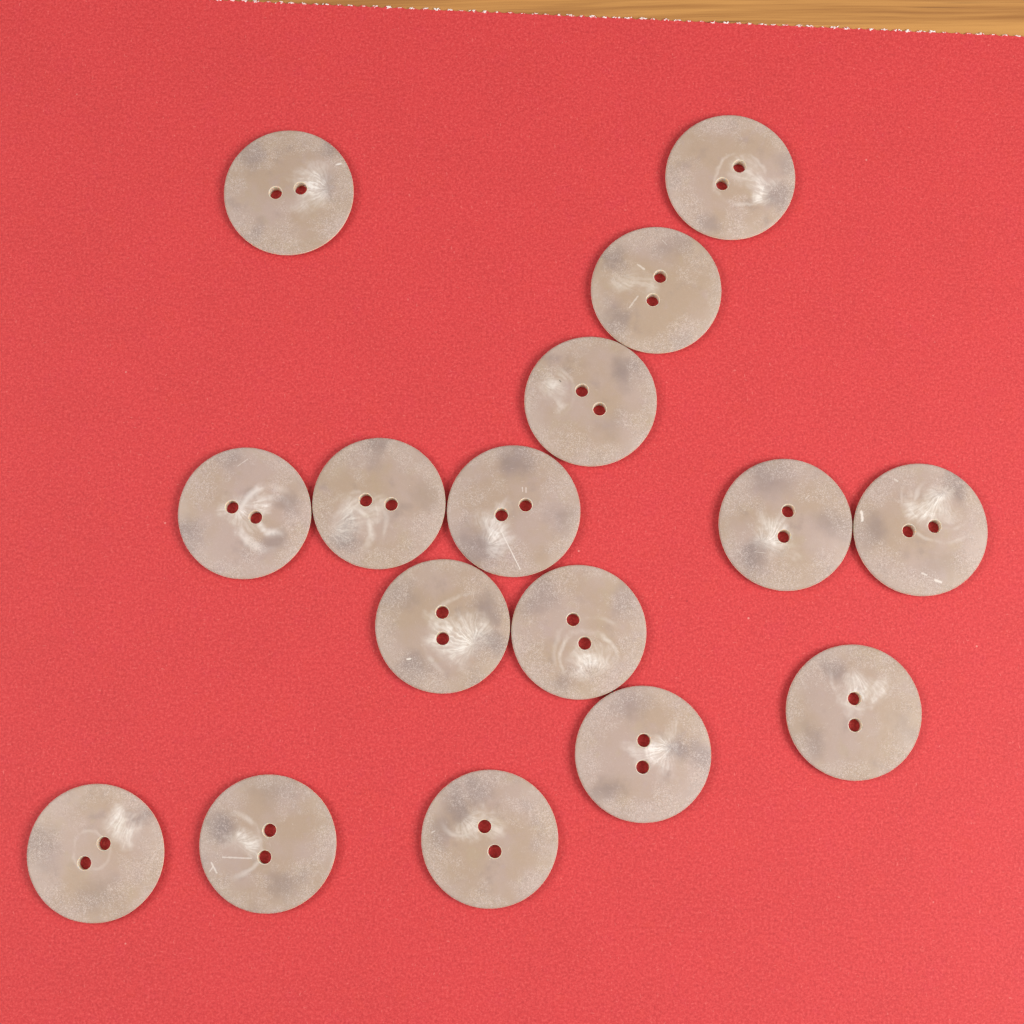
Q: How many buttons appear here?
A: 16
